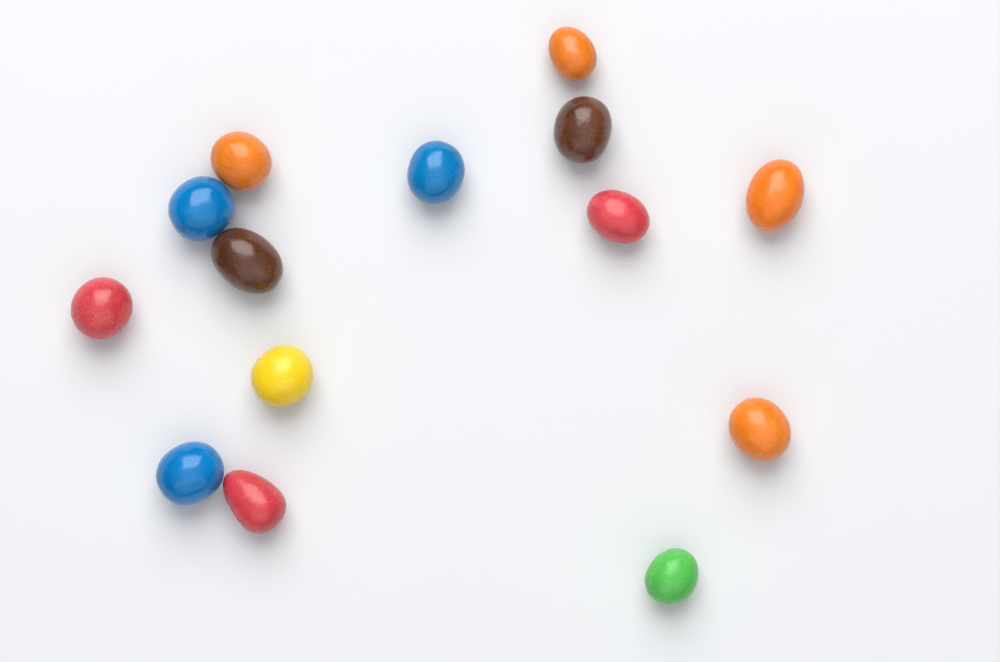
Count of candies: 14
